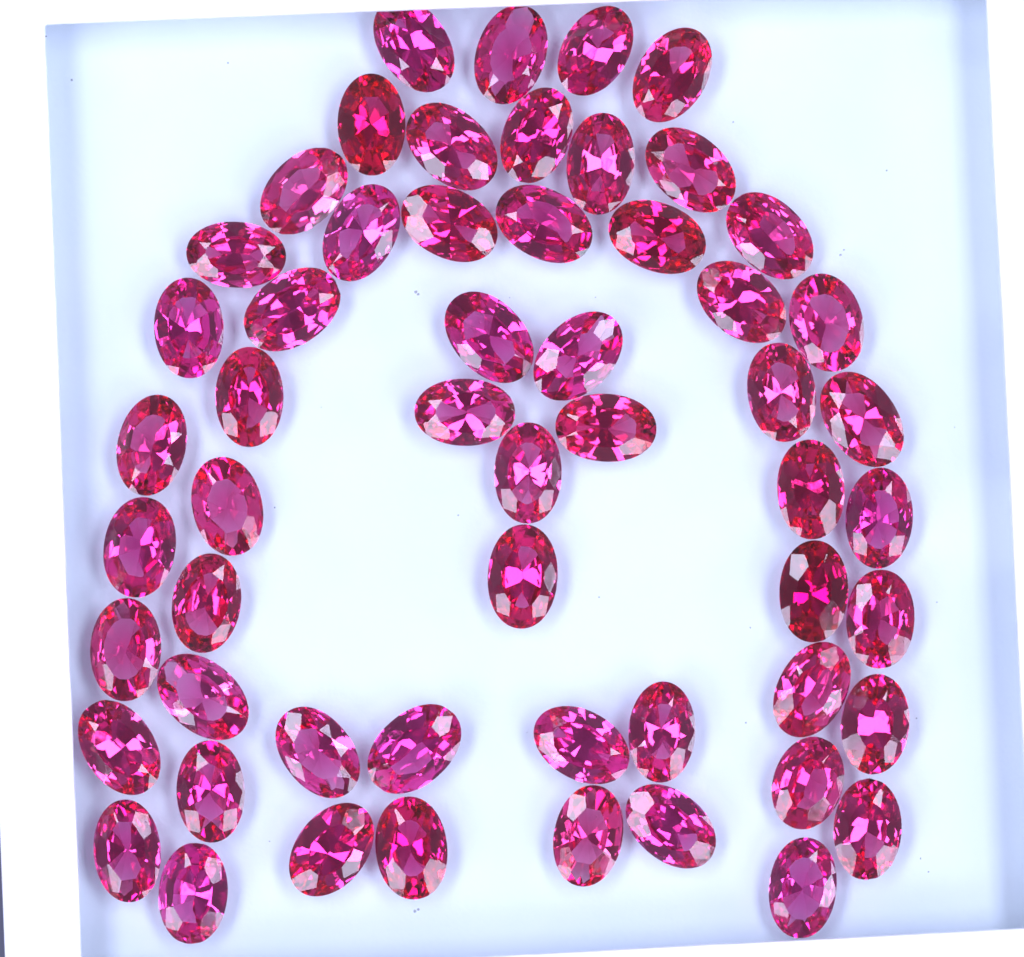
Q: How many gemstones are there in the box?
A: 56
